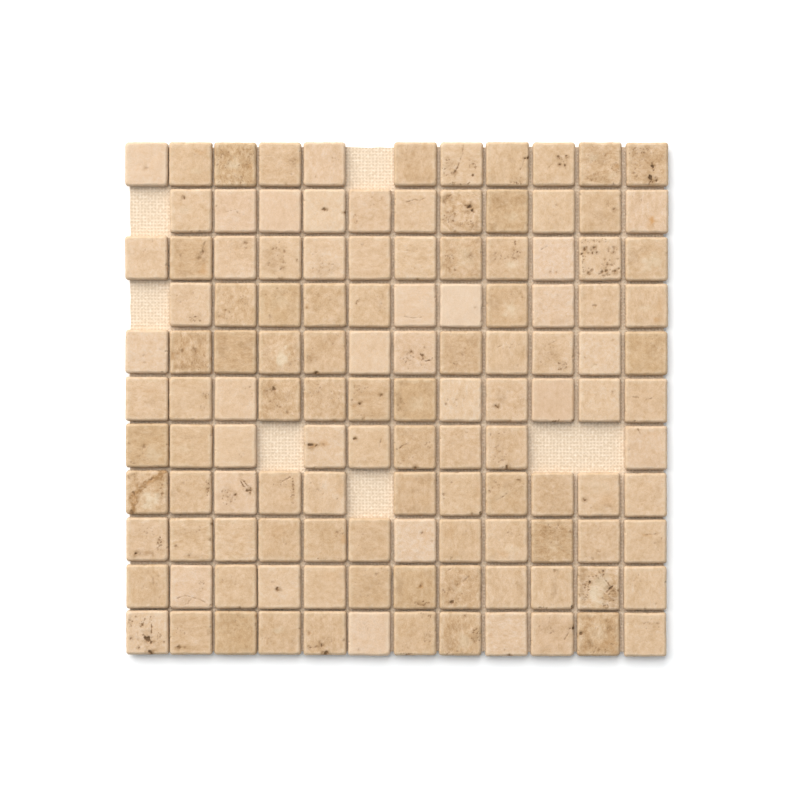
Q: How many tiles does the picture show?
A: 125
